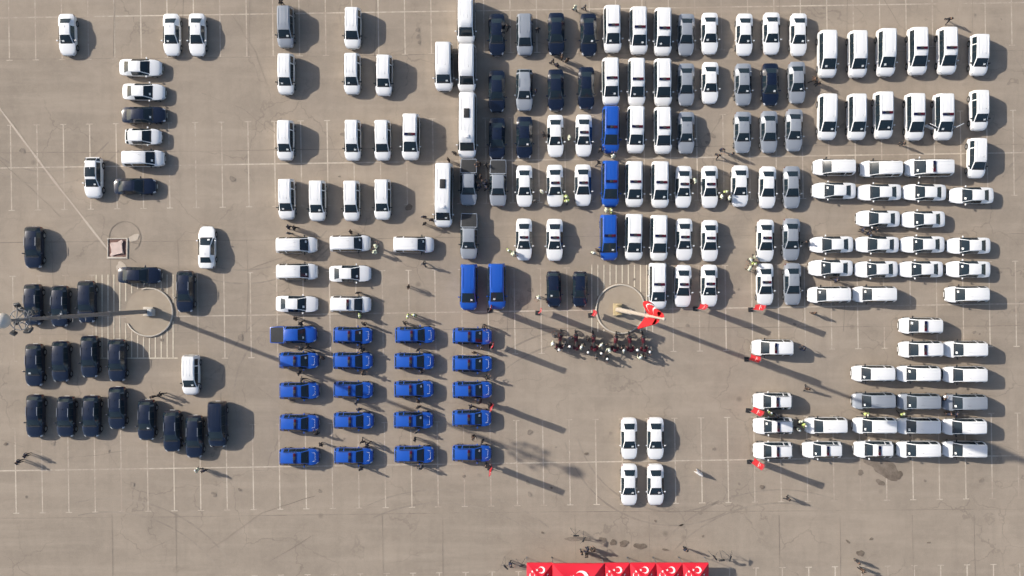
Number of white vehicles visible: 124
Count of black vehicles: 31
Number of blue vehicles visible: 25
